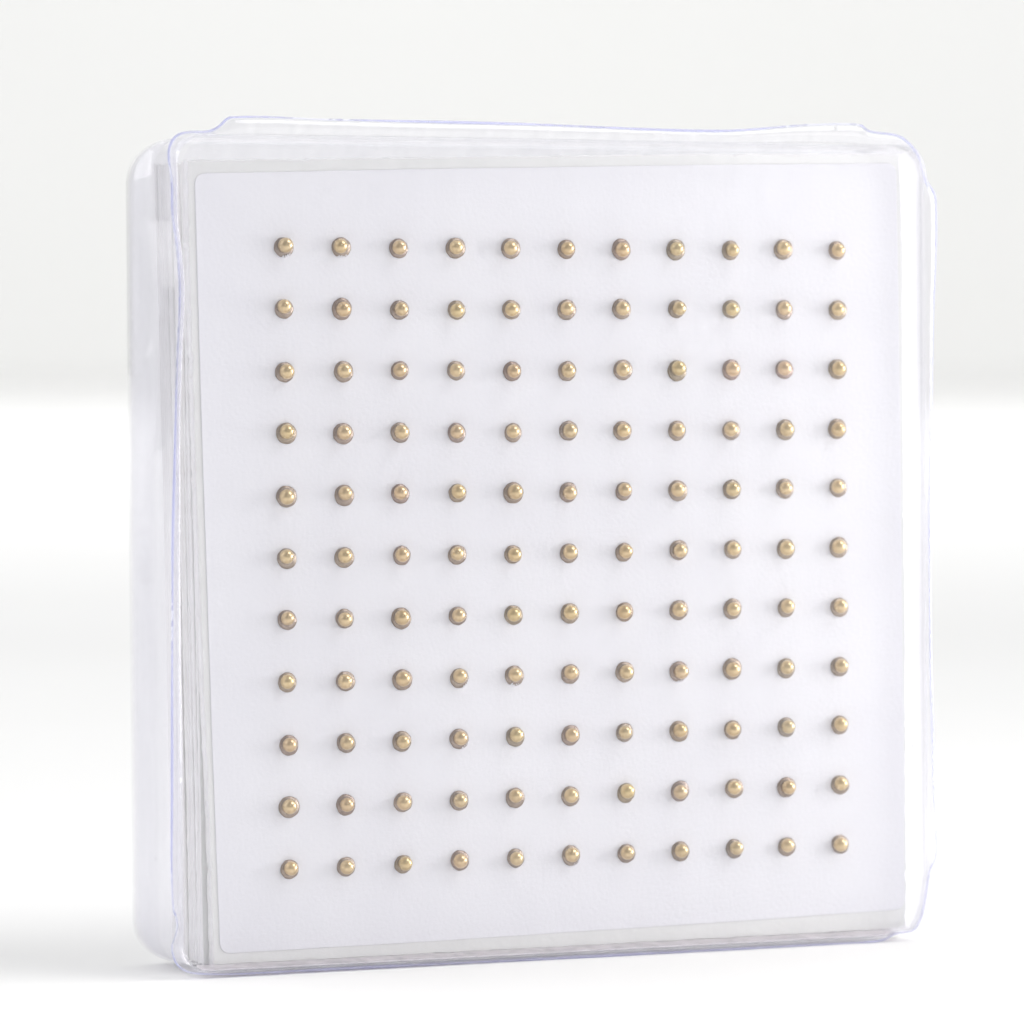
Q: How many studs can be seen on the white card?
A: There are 121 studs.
